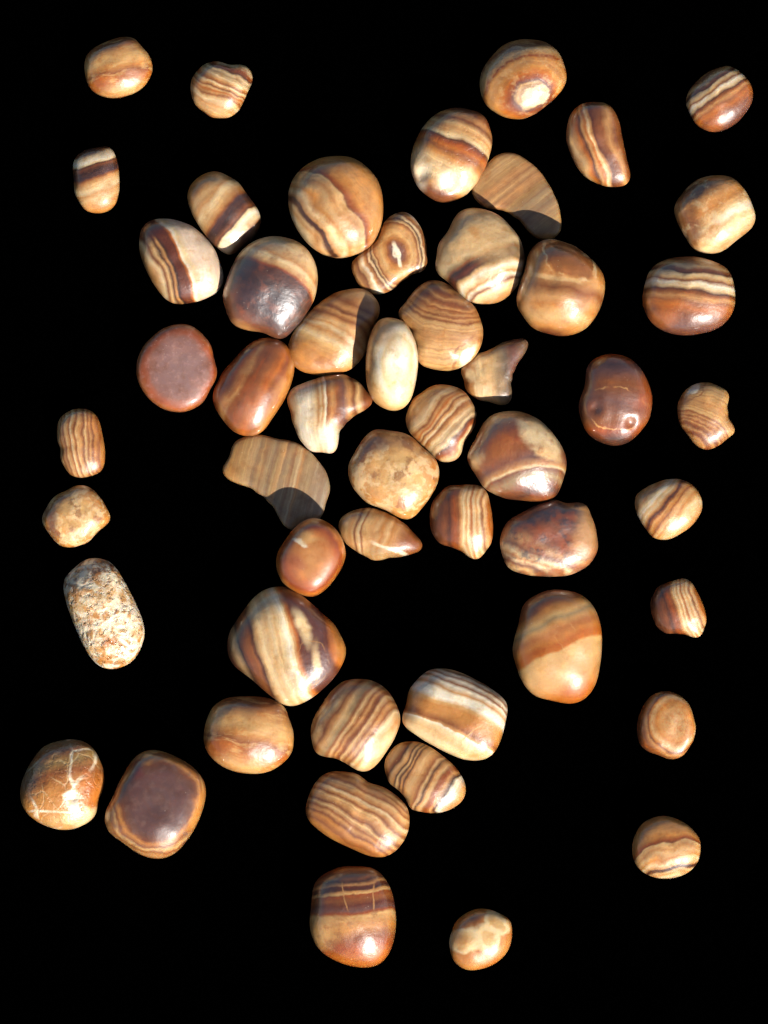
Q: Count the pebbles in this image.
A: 52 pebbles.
